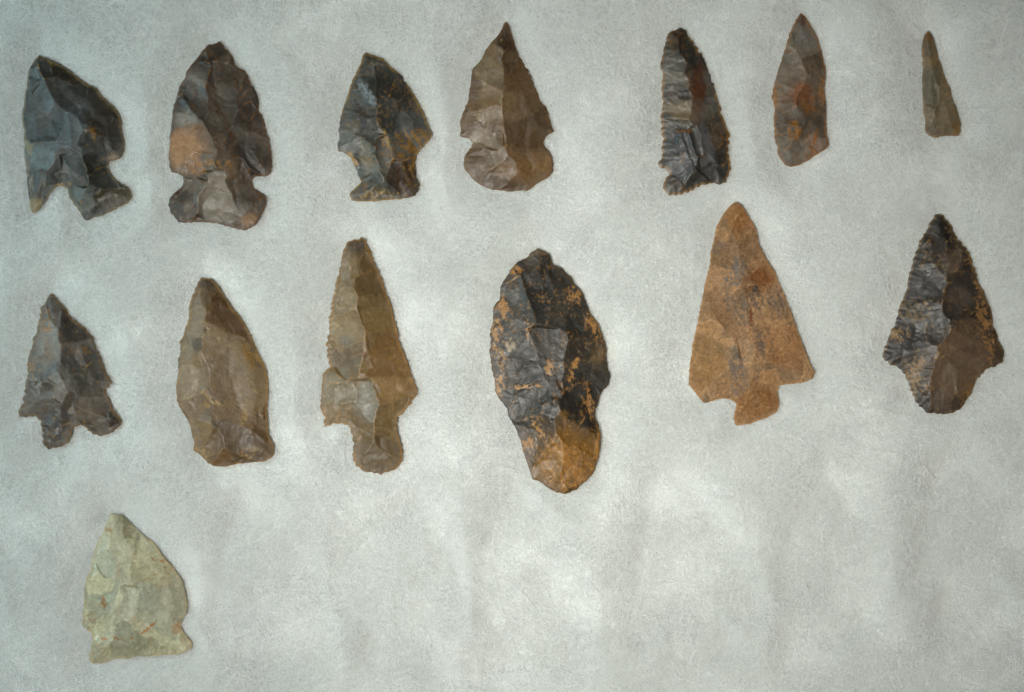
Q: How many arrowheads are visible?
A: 14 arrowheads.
